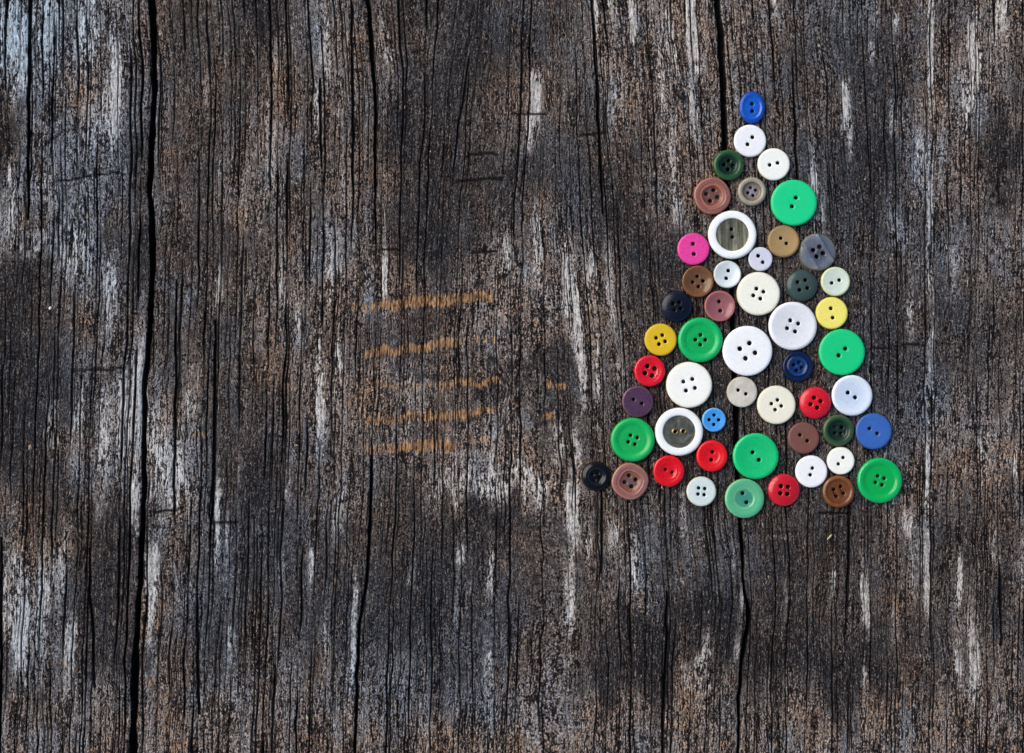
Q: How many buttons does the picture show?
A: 51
